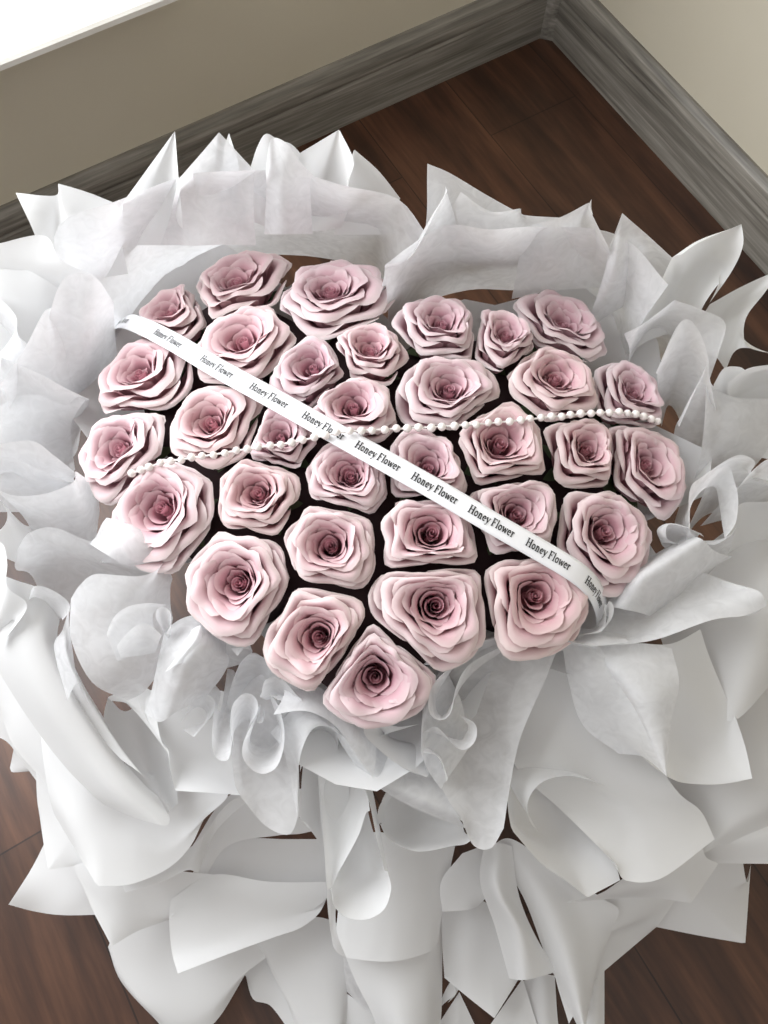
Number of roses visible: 33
